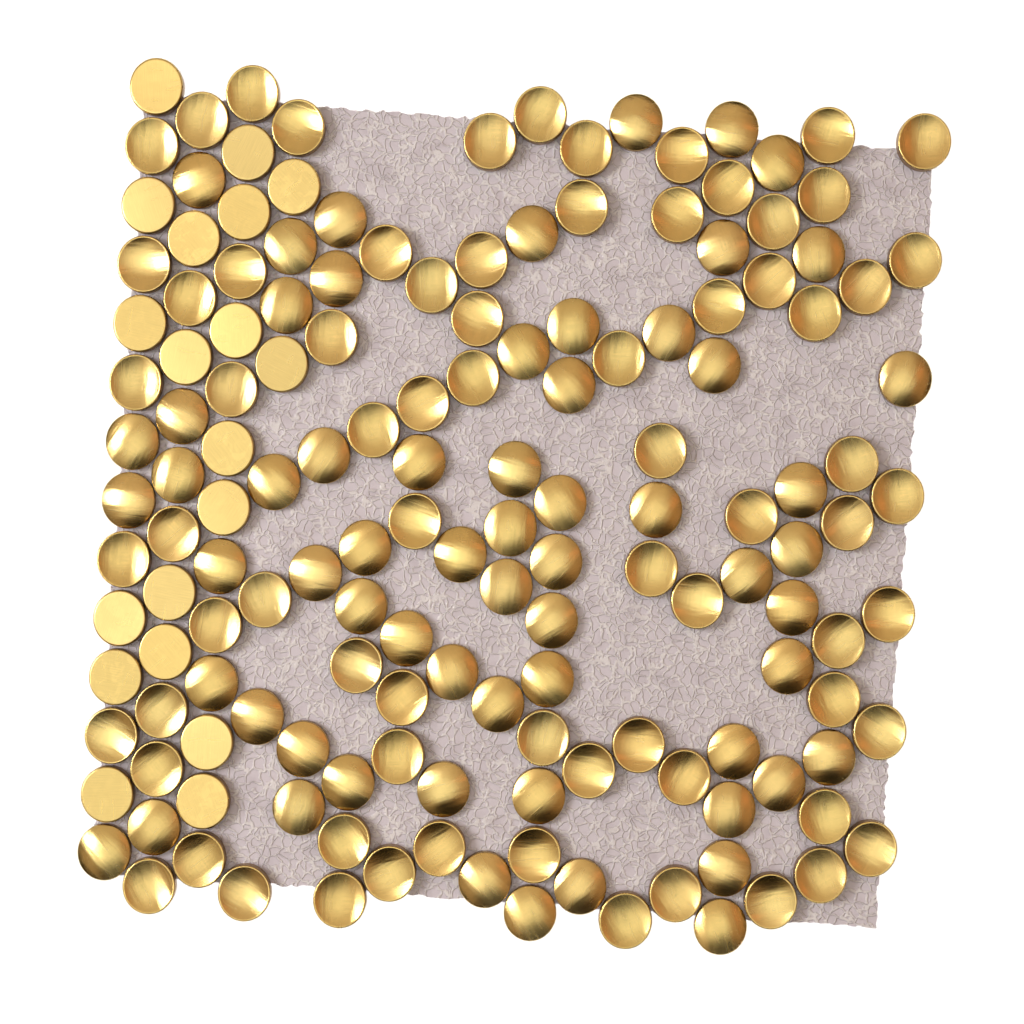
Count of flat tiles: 19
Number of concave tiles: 74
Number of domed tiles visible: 63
